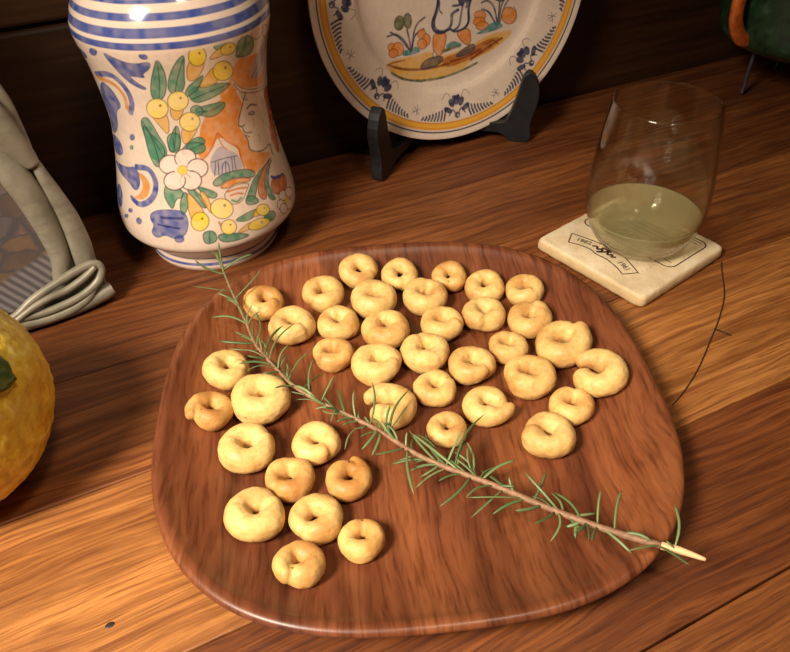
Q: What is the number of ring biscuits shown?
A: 40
